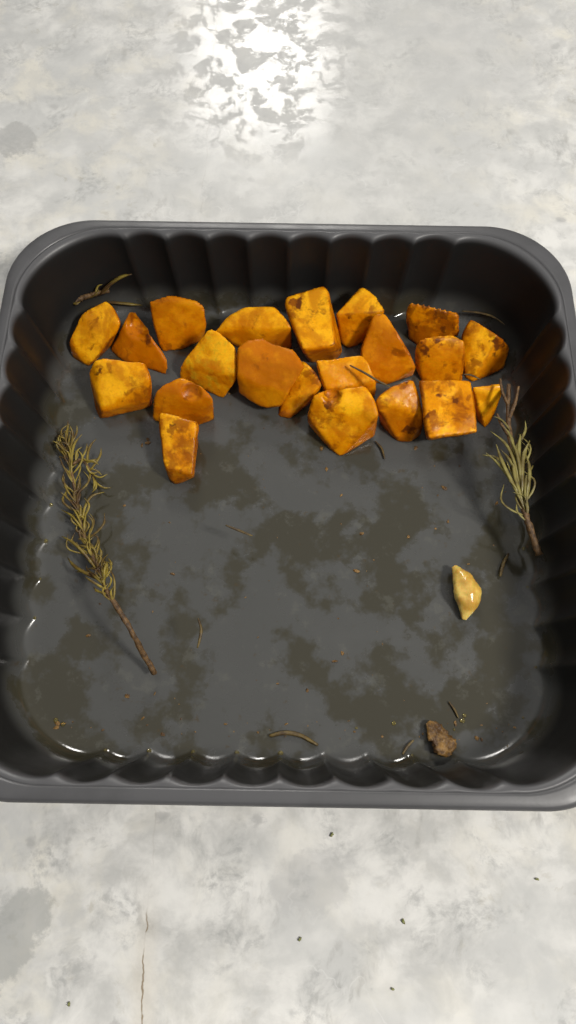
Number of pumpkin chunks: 21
